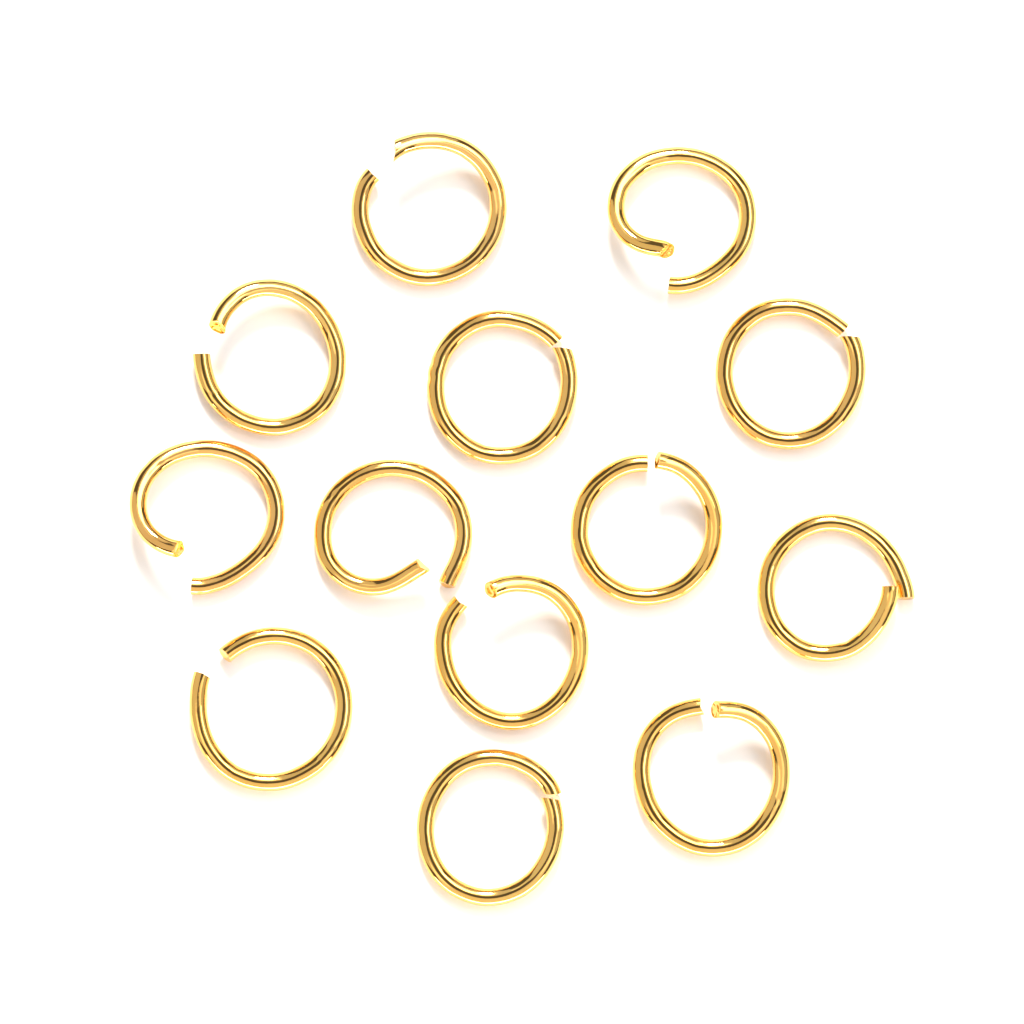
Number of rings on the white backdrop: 13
